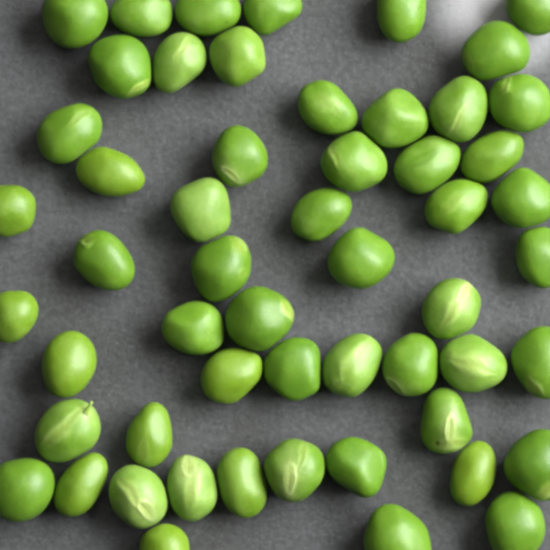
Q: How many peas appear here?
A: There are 55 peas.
